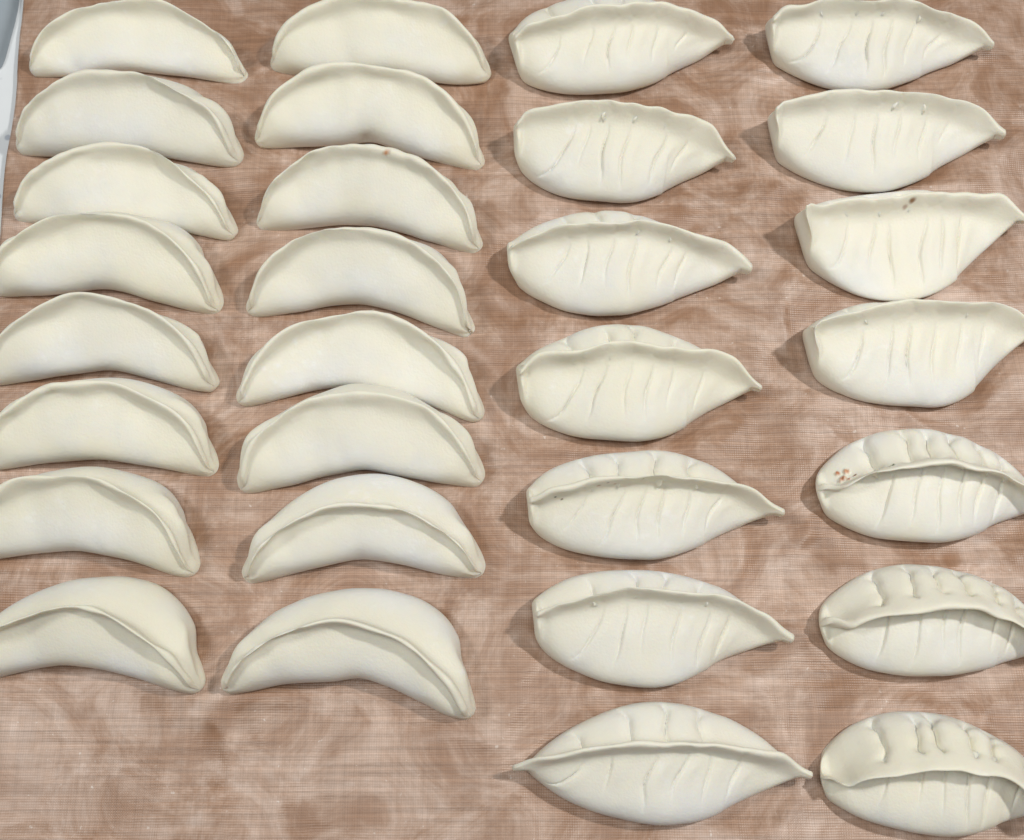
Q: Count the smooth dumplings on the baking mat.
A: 16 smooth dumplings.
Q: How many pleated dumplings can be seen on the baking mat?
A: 14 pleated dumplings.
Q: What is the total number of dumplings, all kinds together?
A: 30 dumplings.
